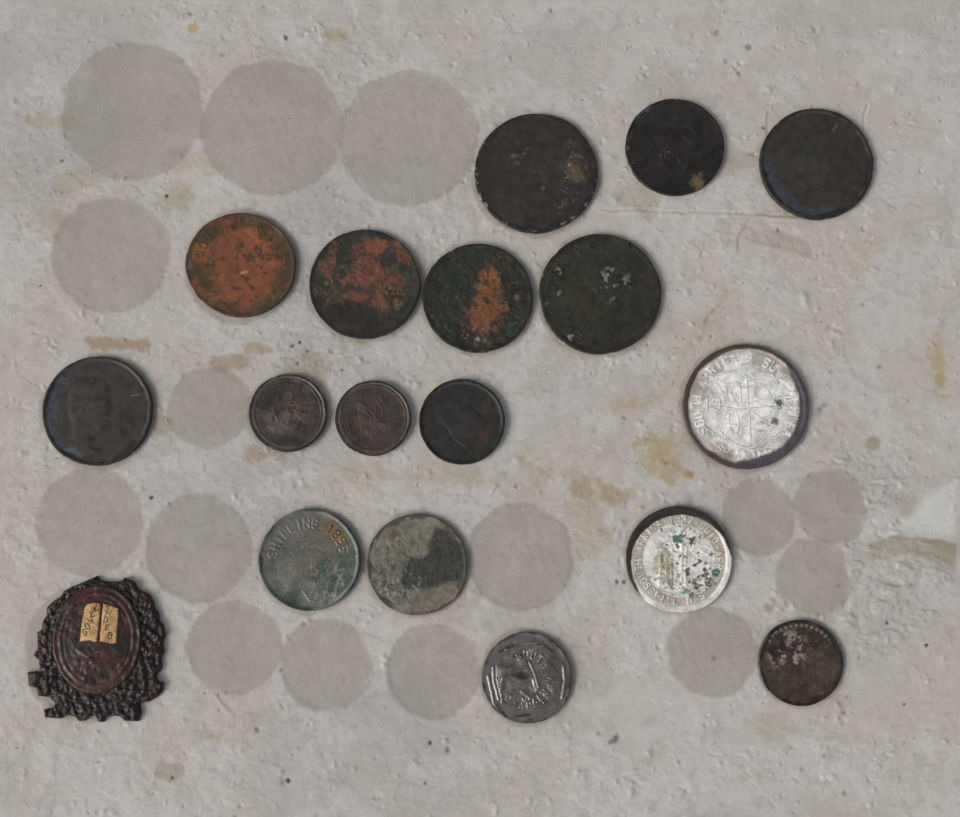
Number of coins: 17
